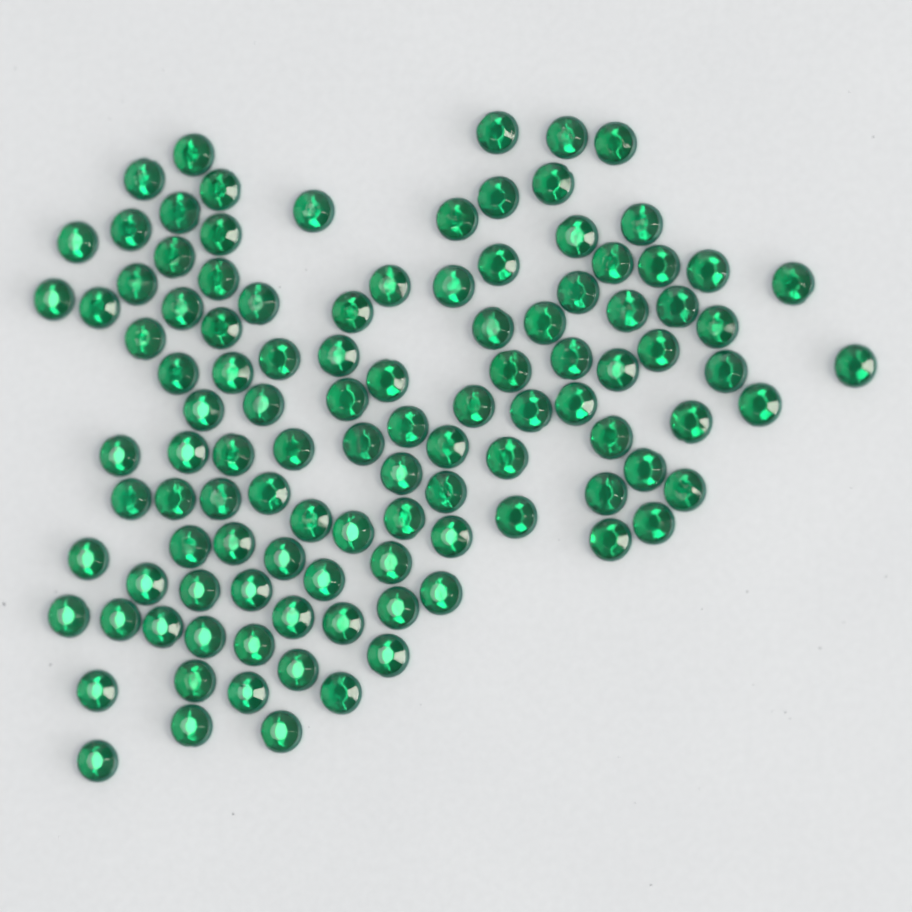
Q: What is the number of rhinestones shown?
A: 110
